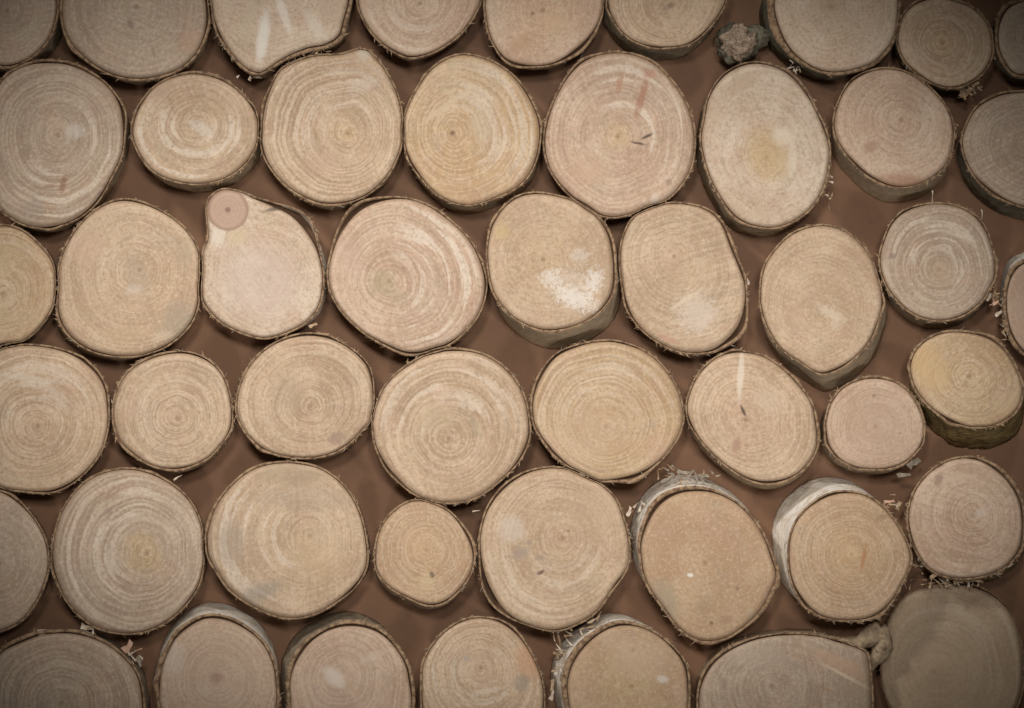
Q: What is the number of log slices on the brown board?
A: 49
